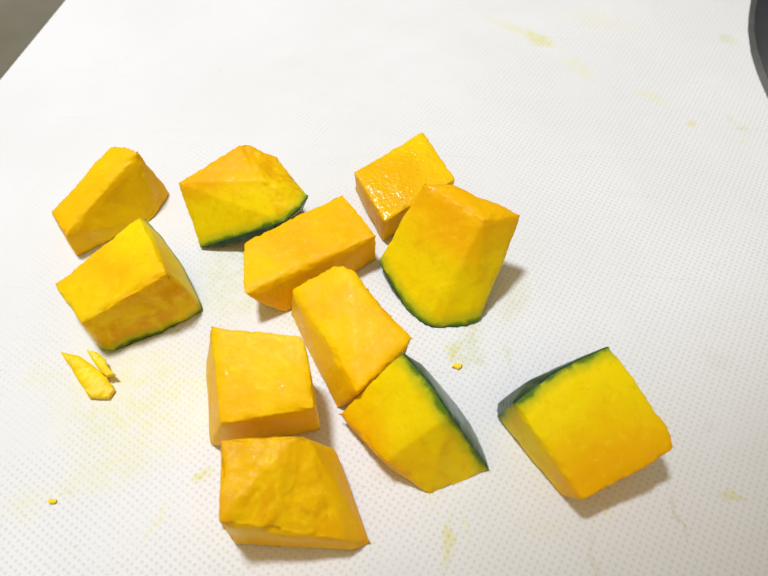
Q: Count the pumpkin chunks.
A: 11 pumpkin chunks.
